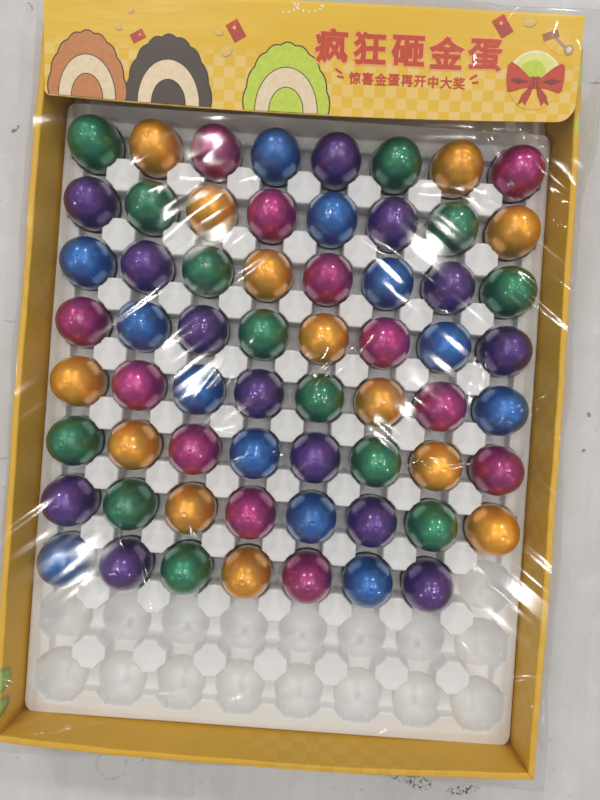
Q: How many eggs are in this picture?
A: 63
